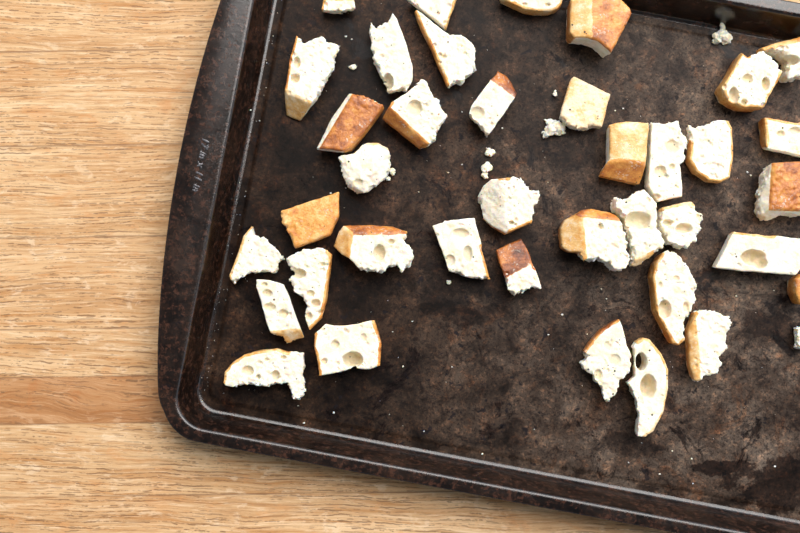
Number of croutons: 39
